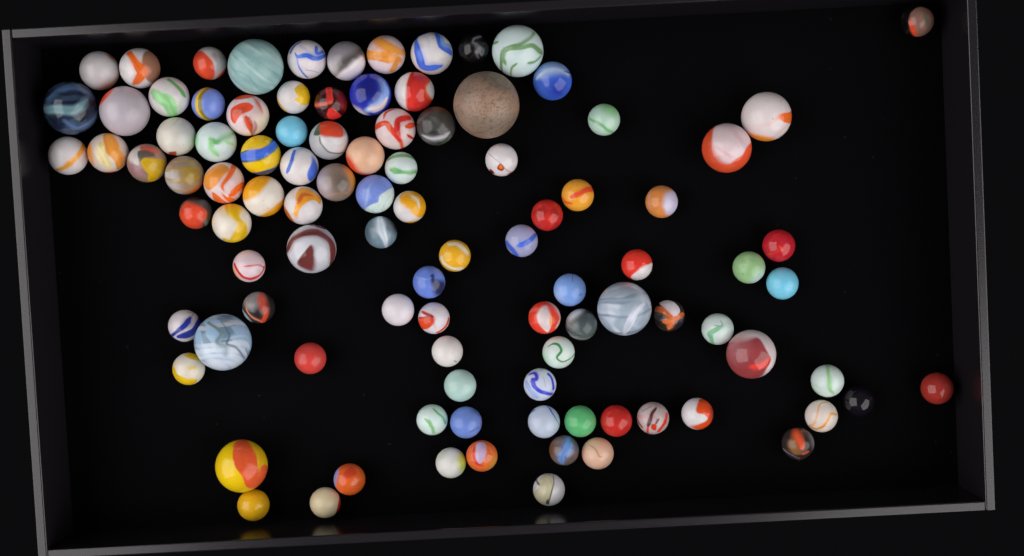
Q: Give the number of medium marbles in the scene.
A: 29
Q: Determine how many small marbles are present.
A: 59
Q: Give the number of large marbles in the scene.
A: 12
